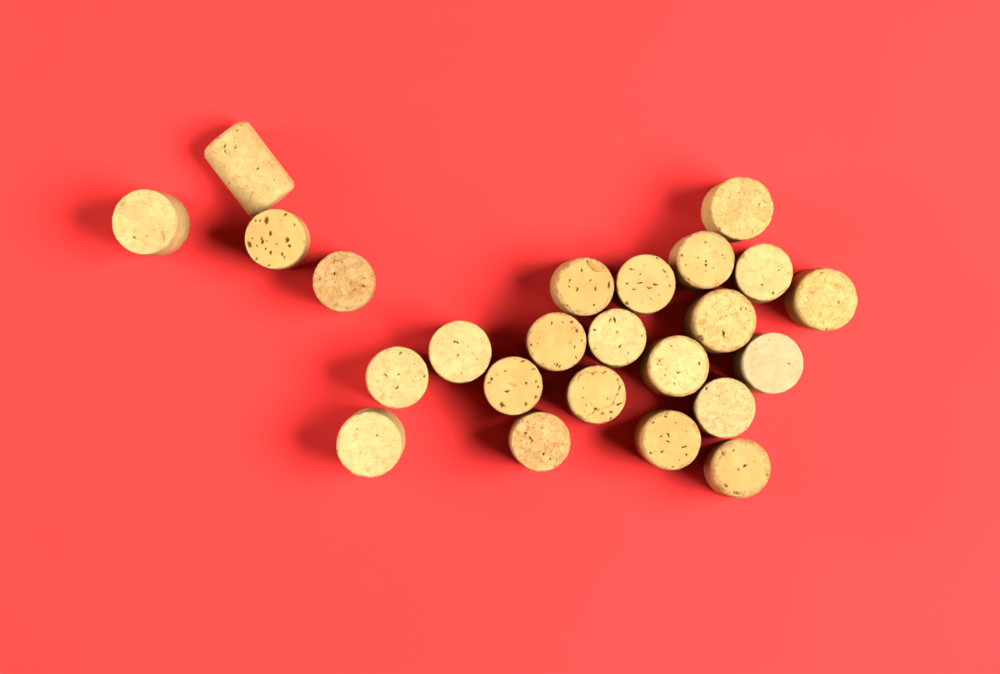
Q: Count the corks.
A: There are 24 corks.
